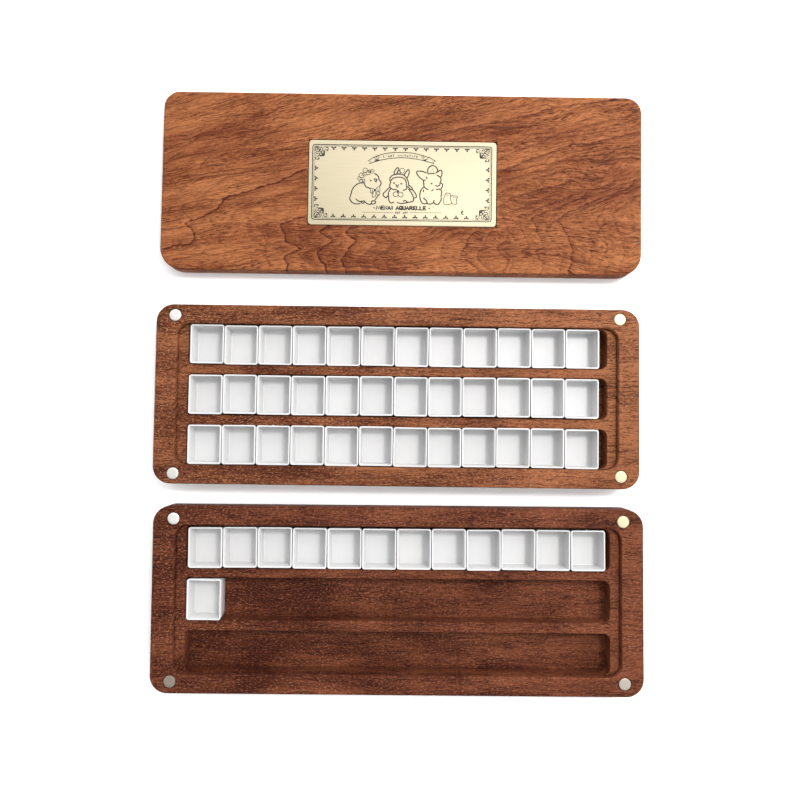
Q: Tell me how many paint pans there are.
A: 49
